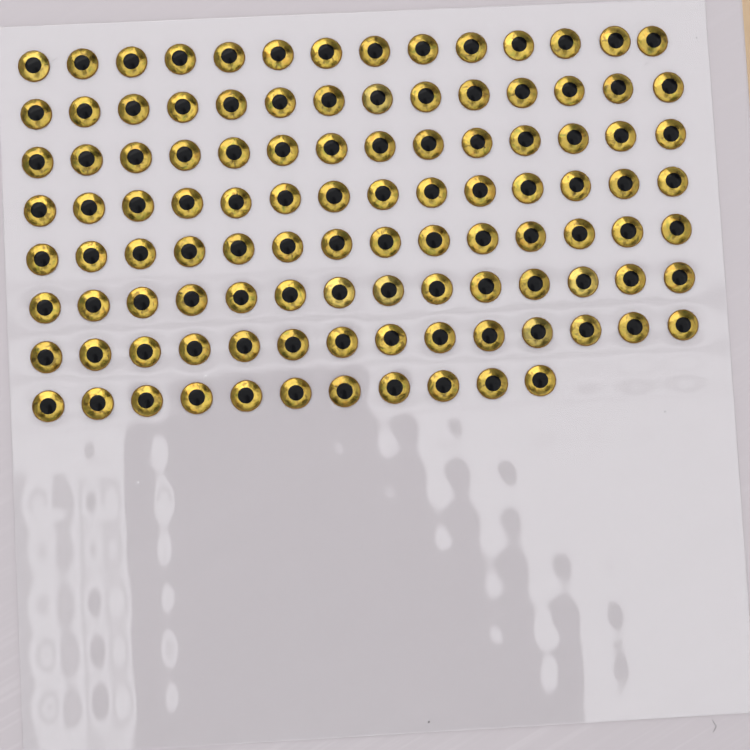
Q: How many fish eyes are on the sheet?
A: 109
